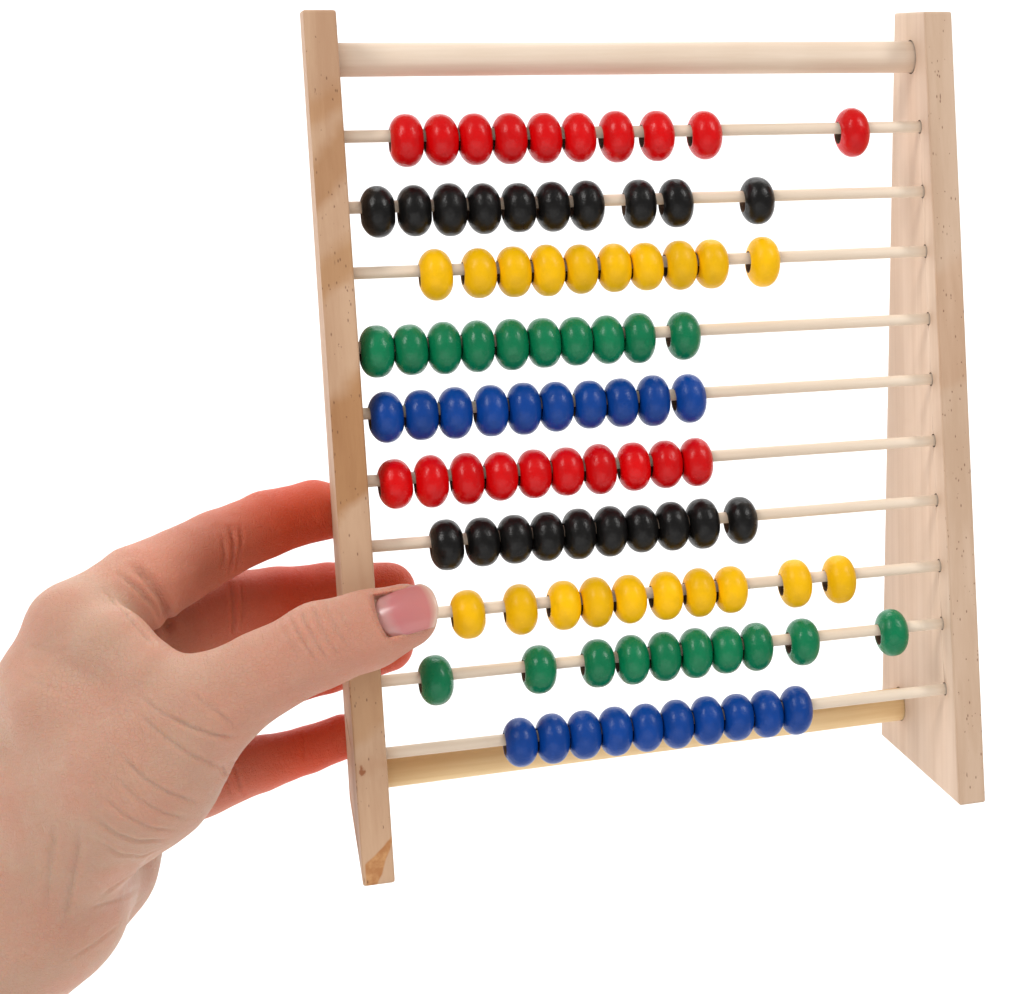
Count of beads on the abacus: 100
